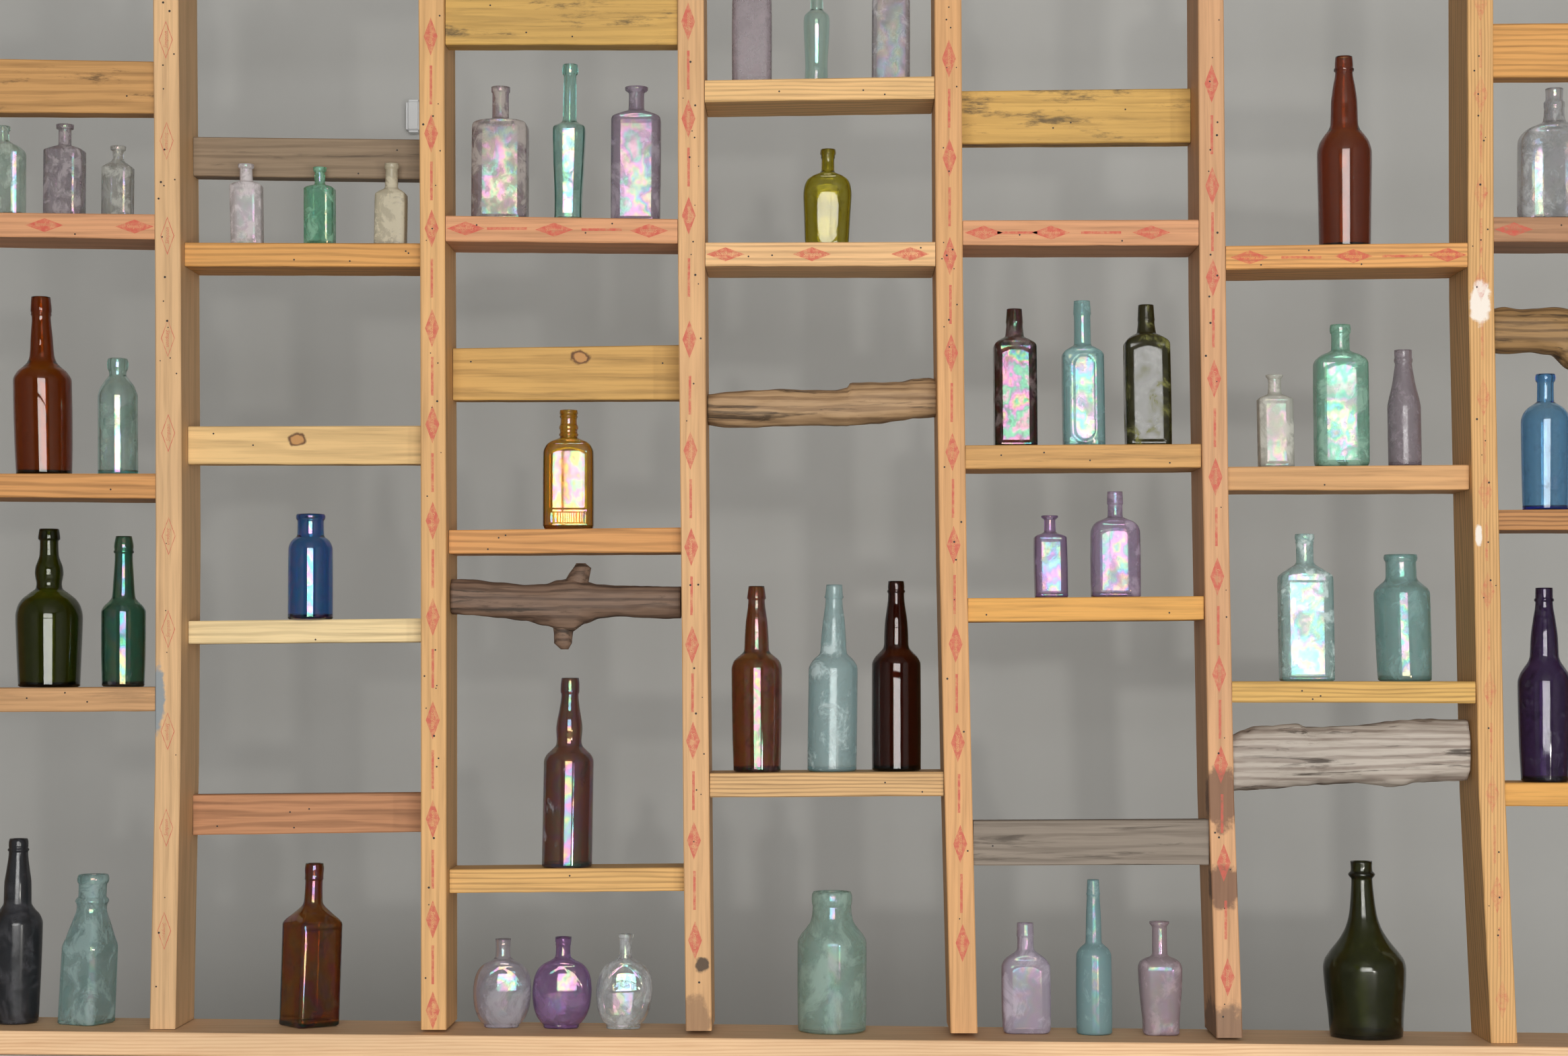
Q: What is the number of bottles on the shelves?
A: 48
